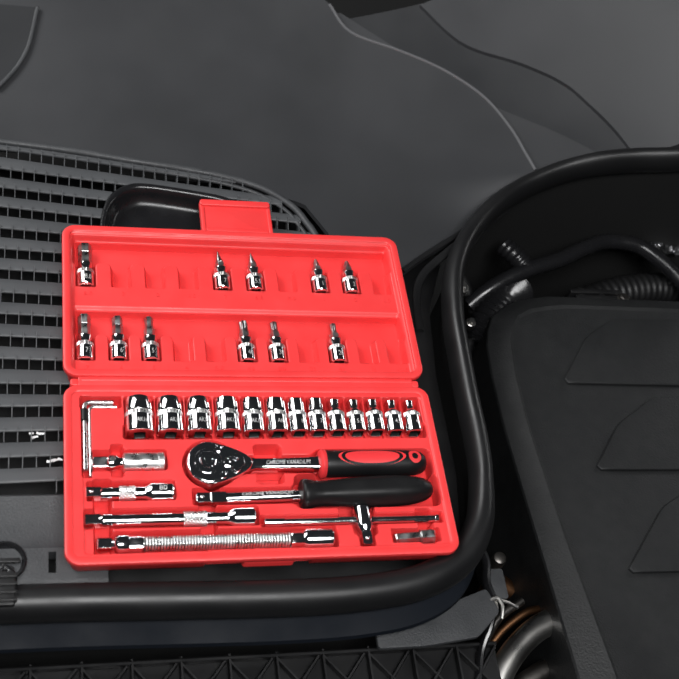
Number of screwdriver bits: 11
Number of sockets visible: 13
